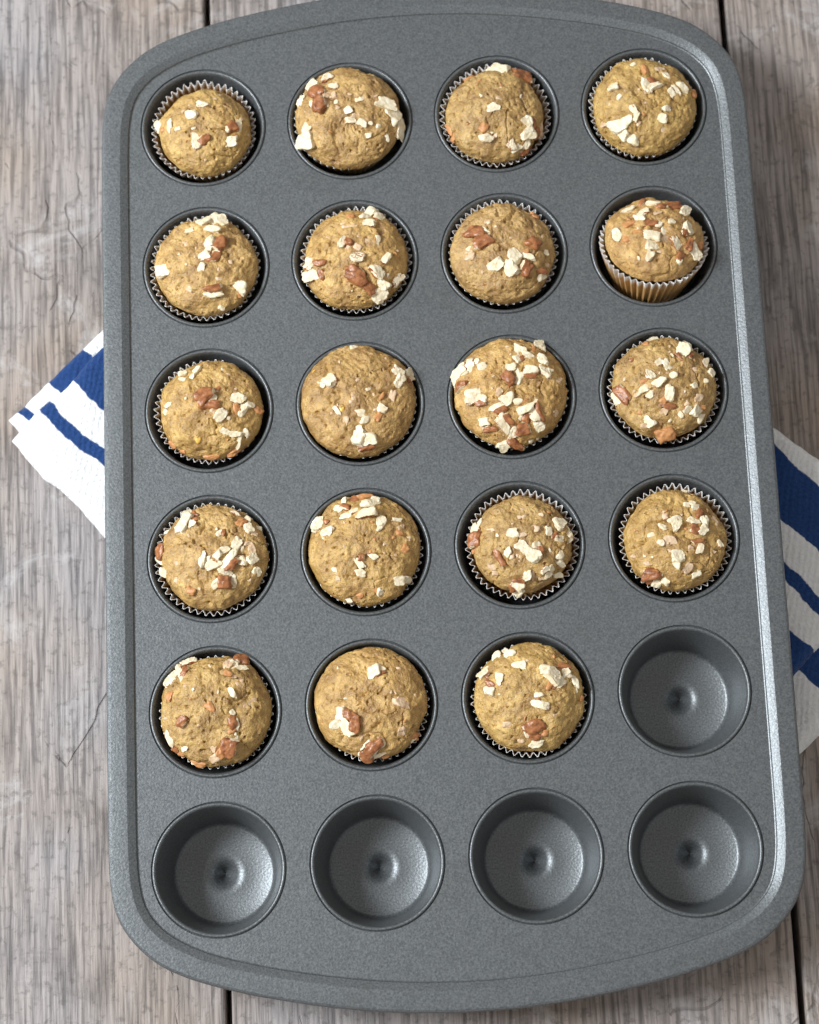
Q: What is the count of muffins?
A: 19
